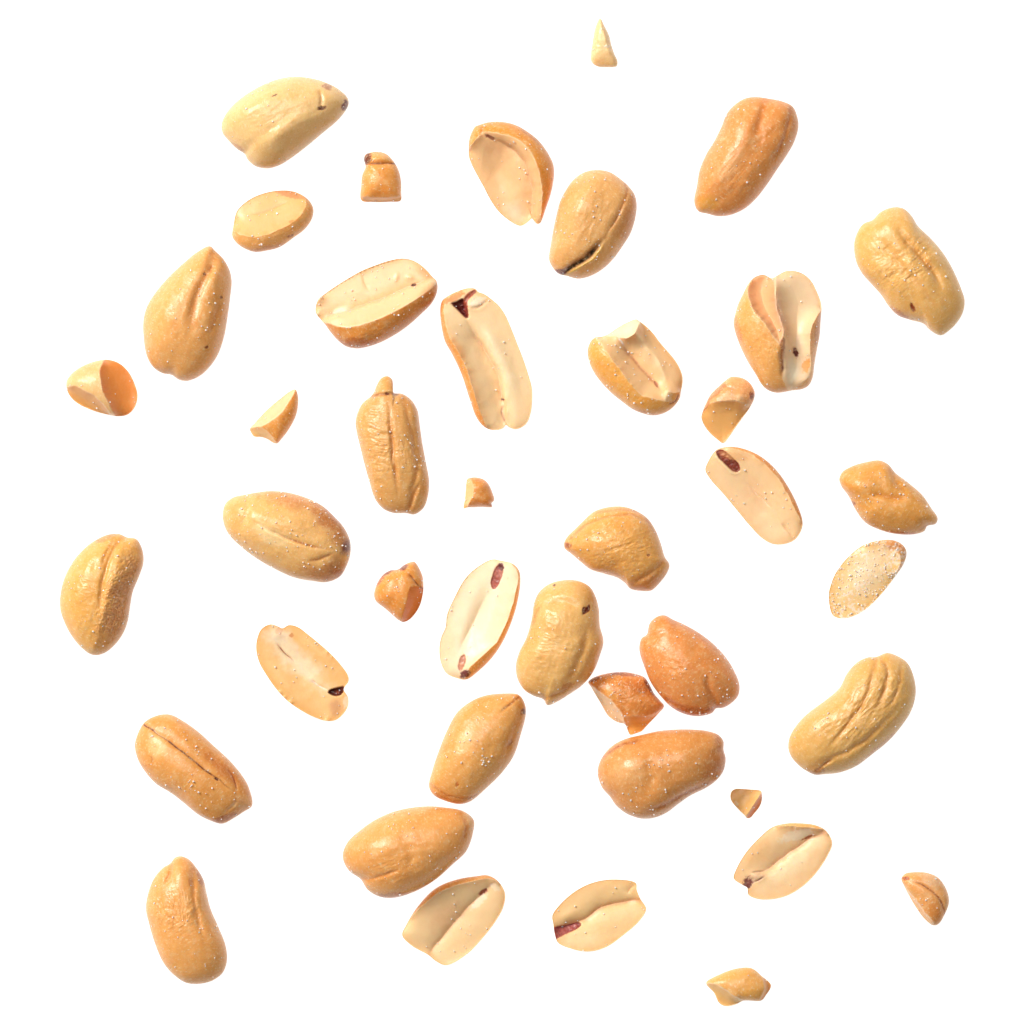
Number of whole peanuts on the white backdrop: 18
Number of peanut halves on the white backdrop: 13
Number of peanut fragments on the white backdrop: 11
